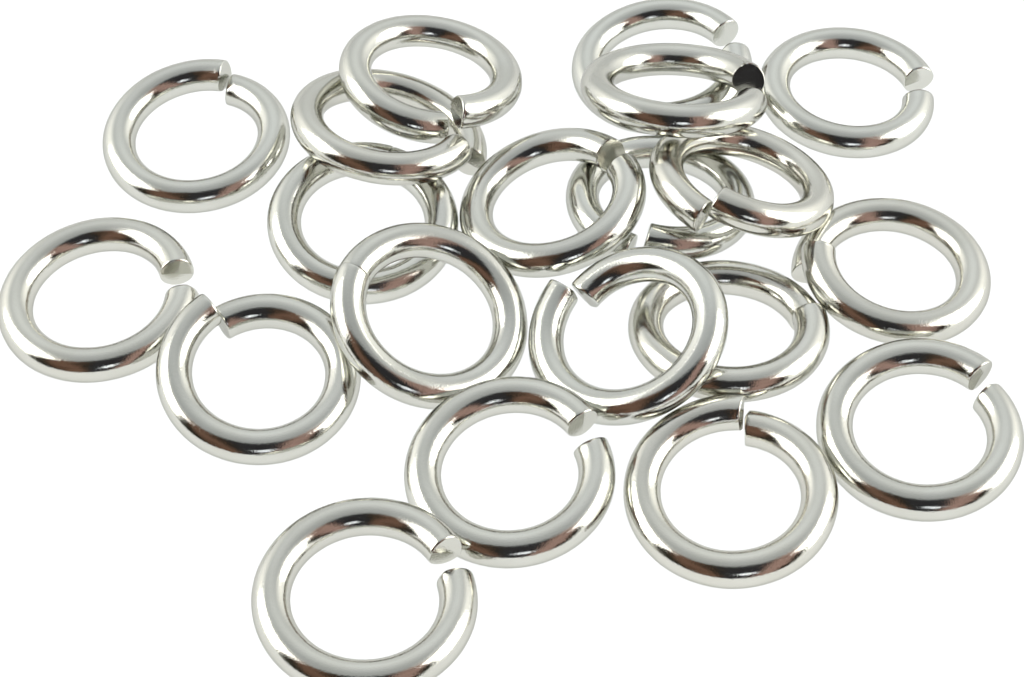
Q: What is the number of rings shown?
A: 20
